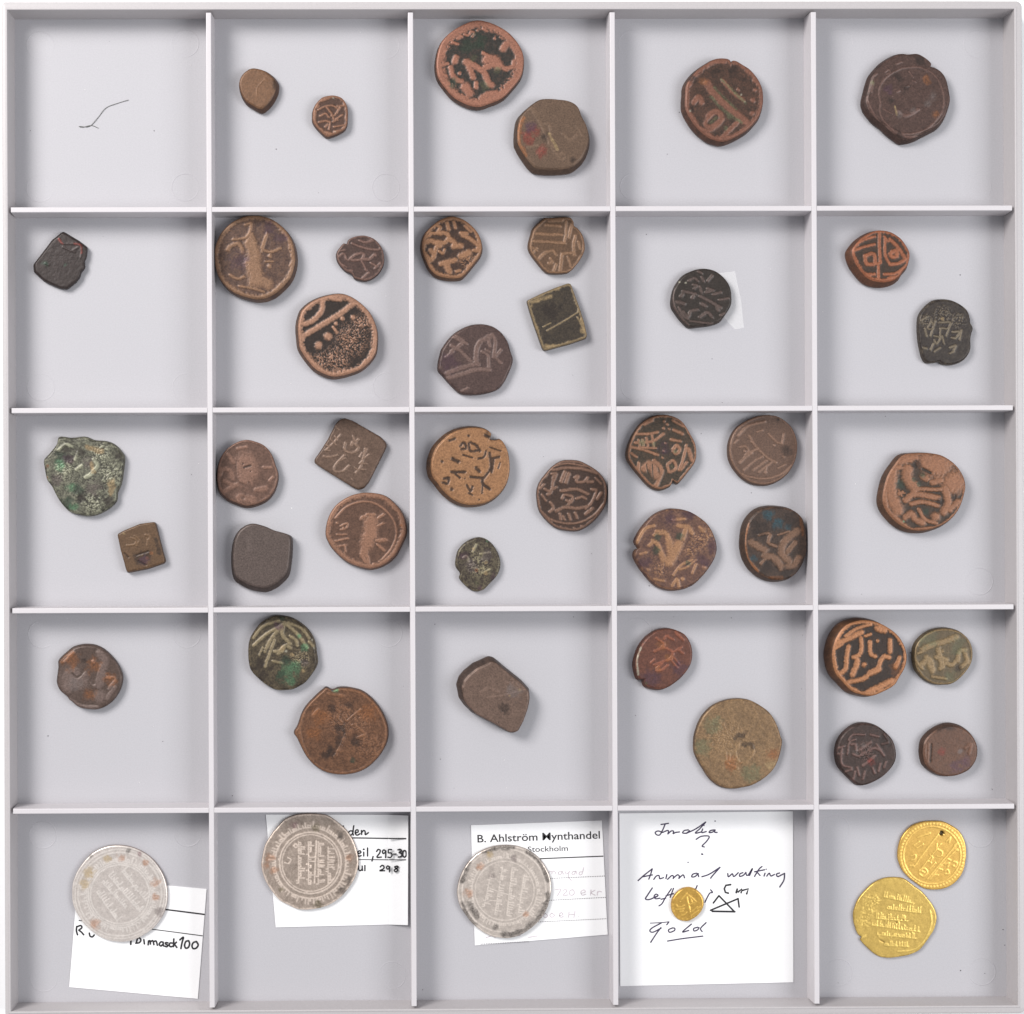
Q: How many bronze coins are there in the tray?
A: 41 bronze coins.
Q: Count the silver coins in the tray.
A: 3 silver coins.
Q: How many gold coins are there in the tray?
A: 3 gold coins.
